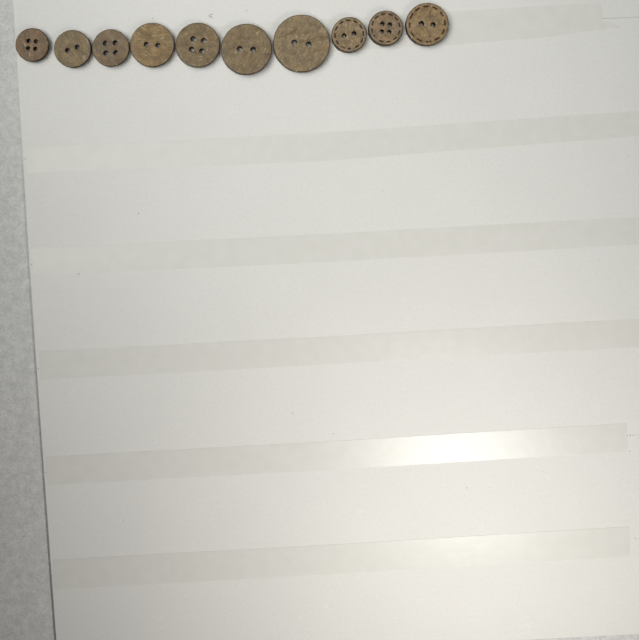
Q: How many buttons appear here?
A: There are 10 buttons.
